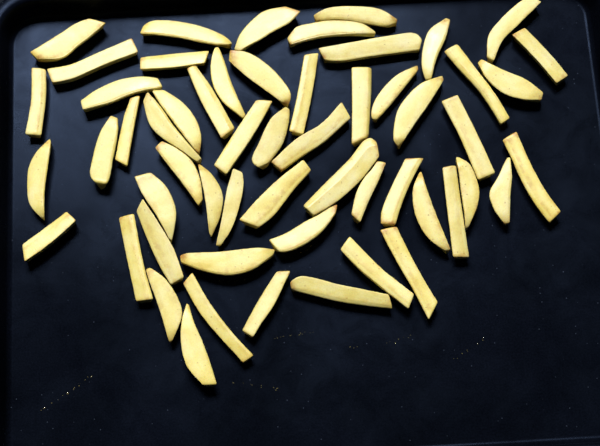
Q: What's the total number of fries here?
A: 56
